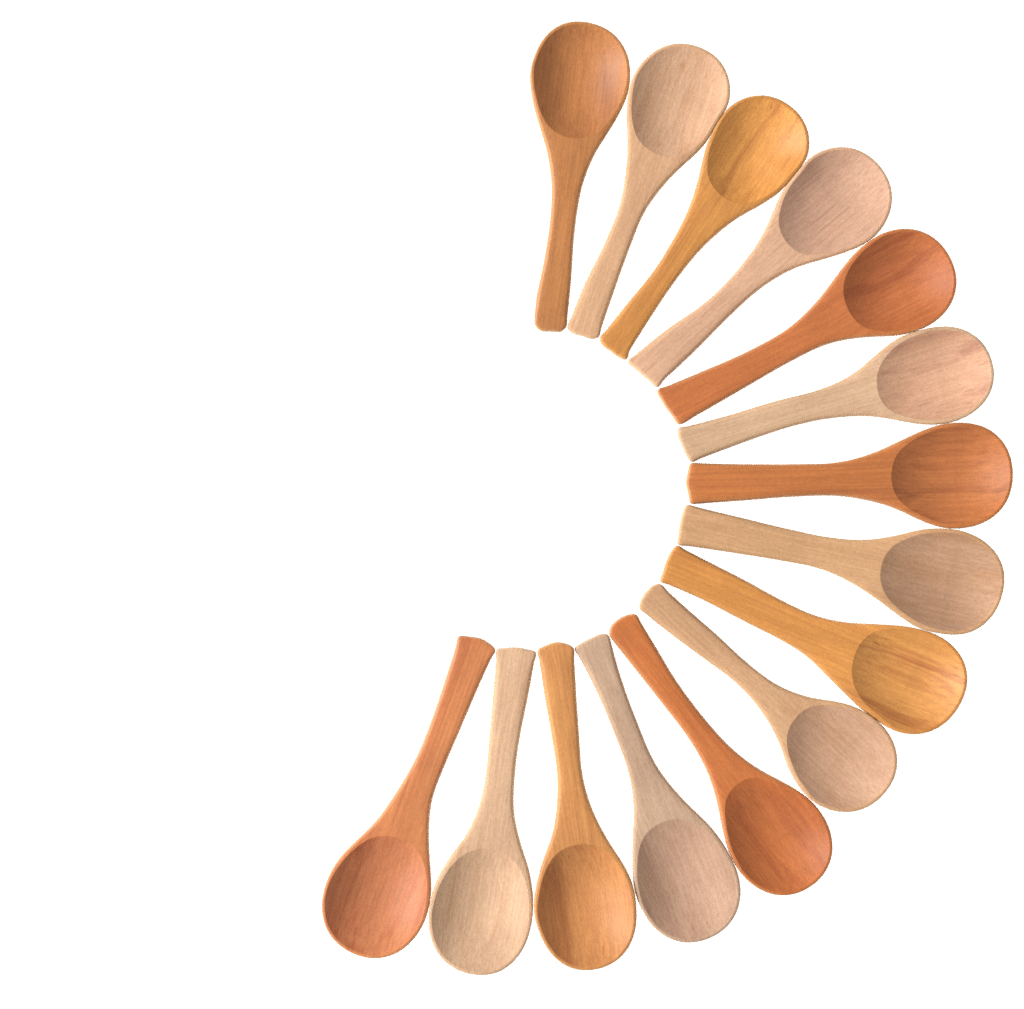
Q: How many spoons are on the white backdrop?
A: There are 15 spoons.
